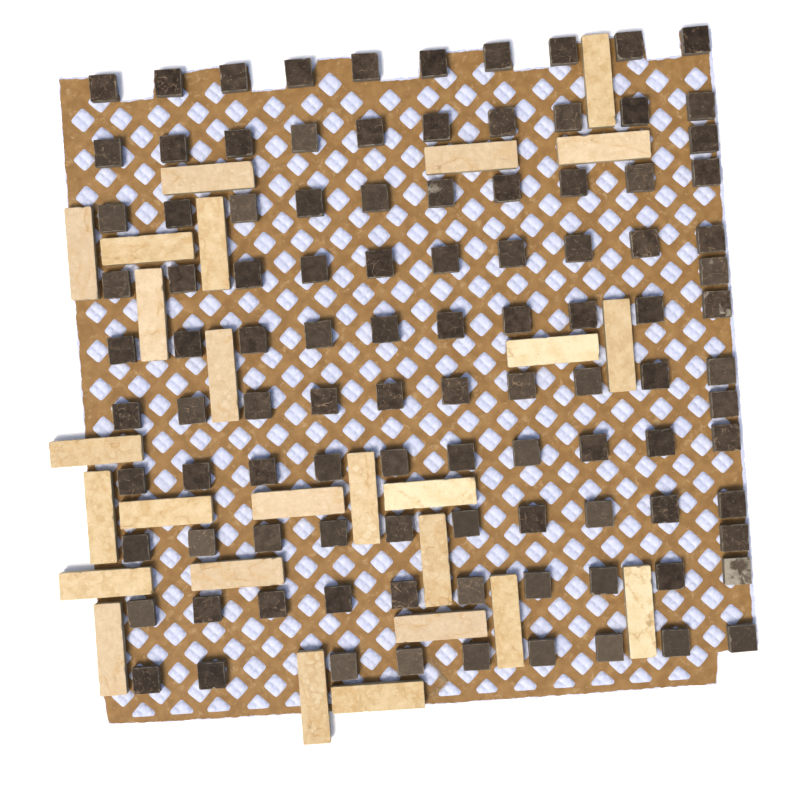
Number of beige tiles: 26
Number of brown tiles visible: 103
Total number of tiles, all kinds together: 129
